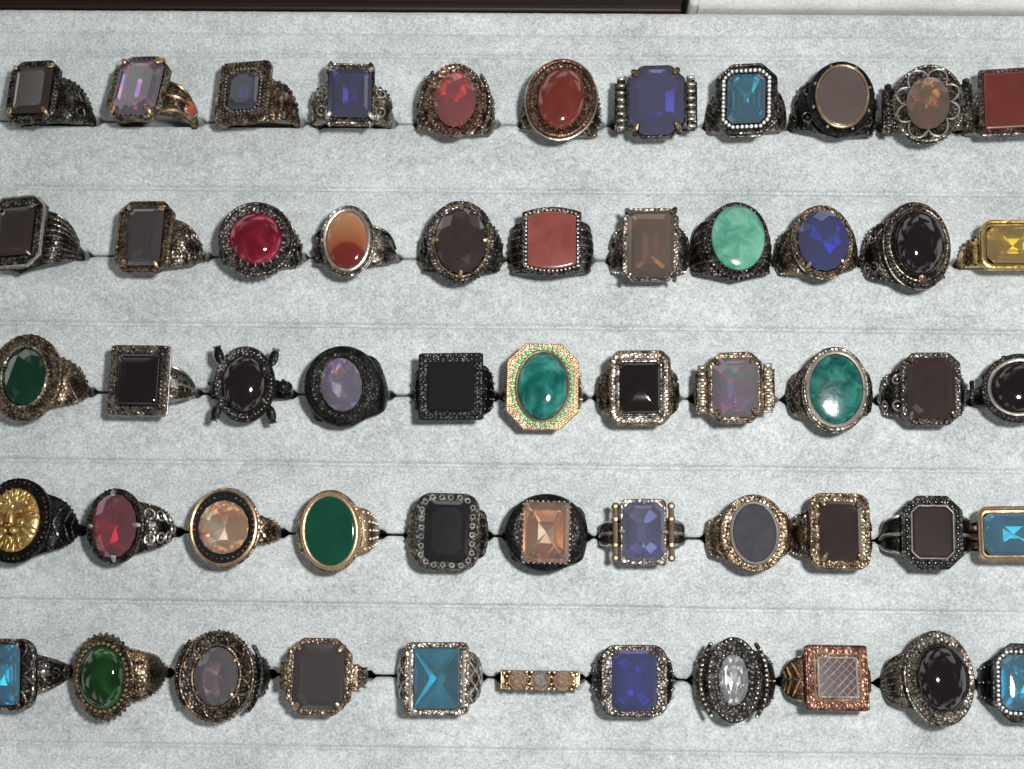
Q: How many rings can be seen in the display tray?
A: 55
